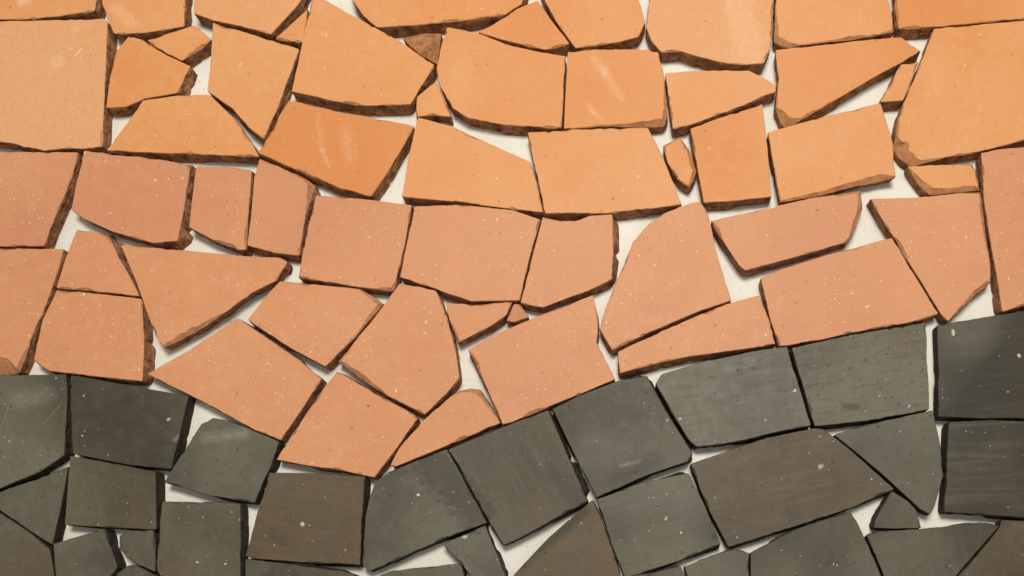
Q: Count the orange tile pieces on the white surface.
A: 31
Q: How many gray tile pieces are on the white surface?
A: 31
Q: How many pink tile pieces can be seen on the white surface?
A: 25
